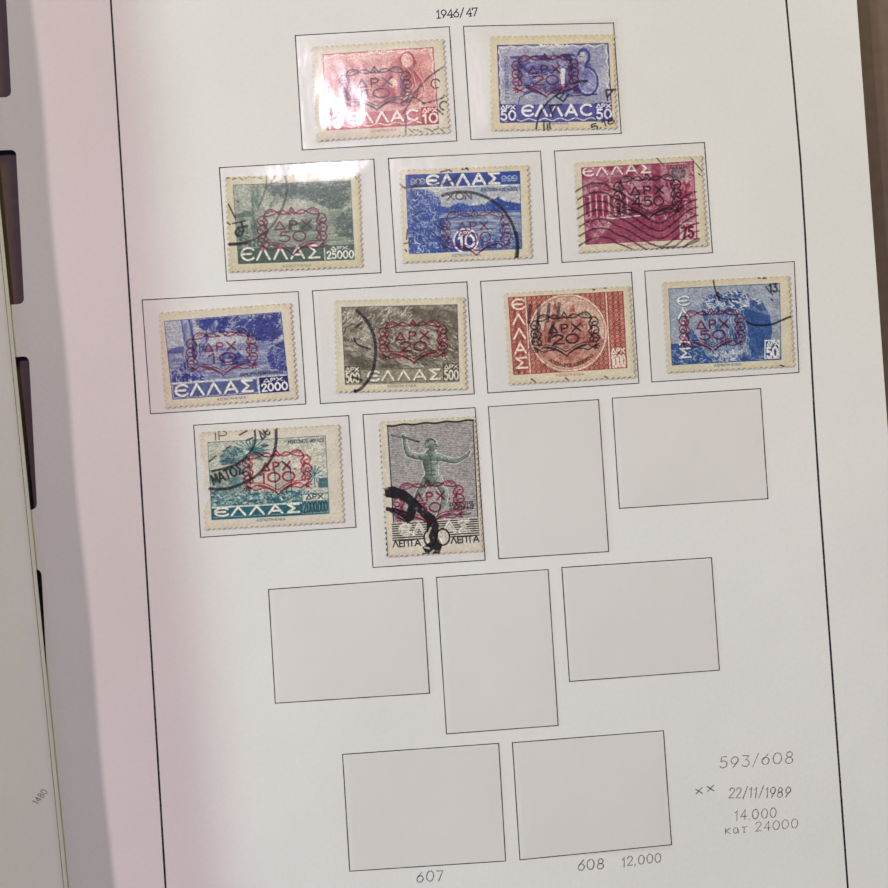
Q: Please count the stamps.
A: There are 11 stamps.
